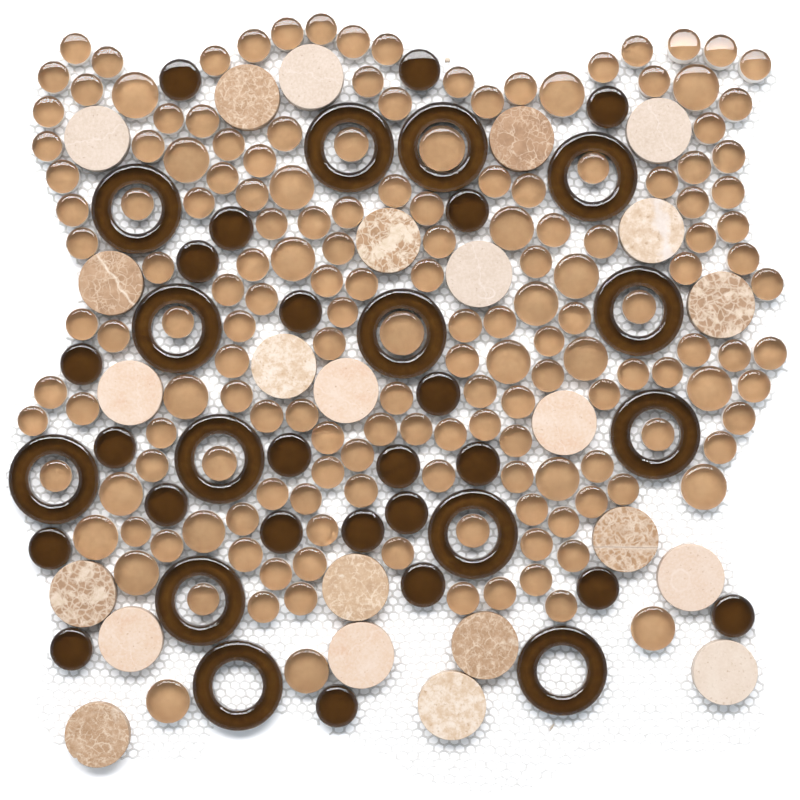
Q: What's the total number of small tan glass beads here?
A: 142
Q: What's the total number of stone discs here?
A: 24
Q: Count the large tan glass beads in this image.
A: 24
